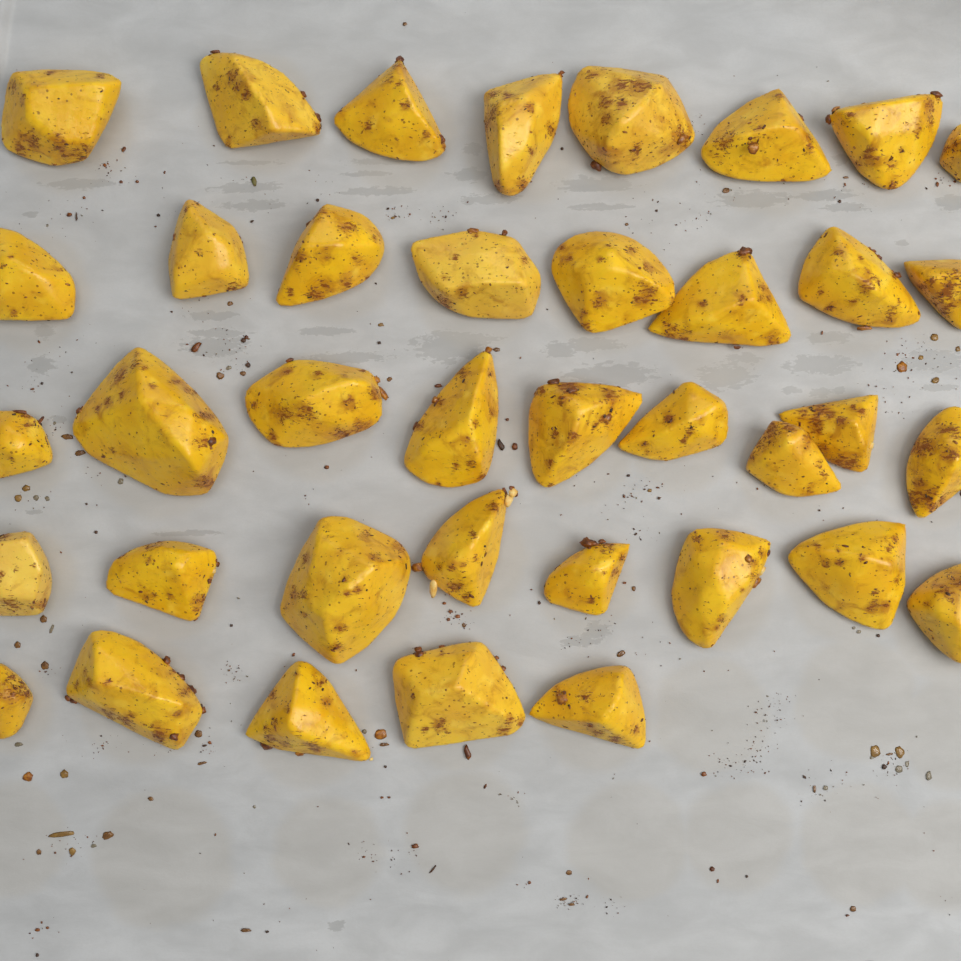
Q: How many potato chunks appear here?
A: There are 38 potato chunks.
